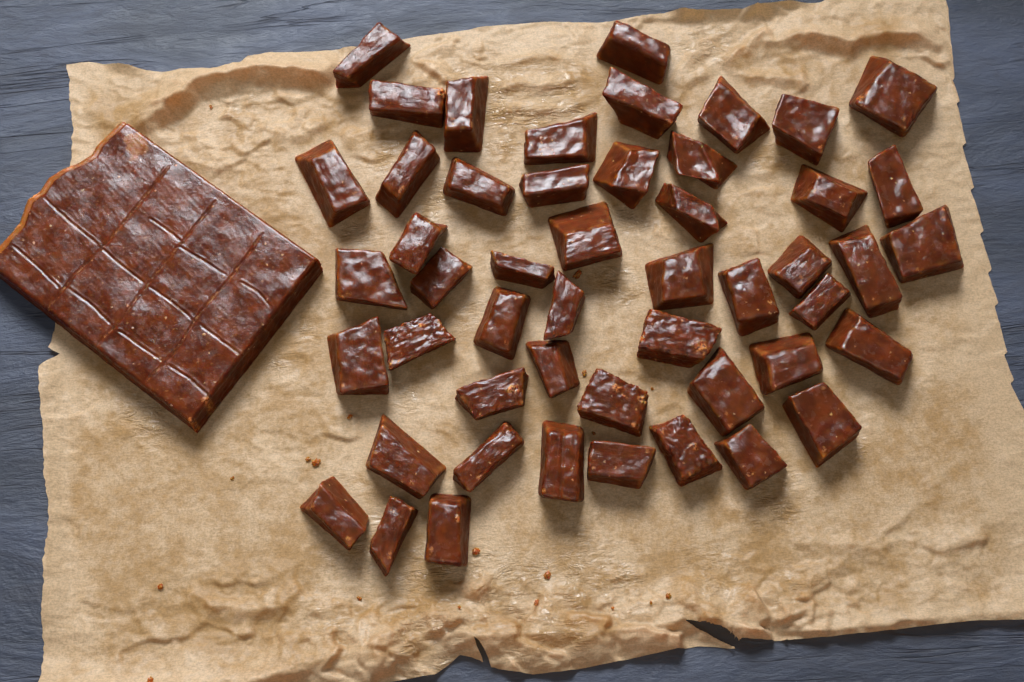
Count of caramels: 50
